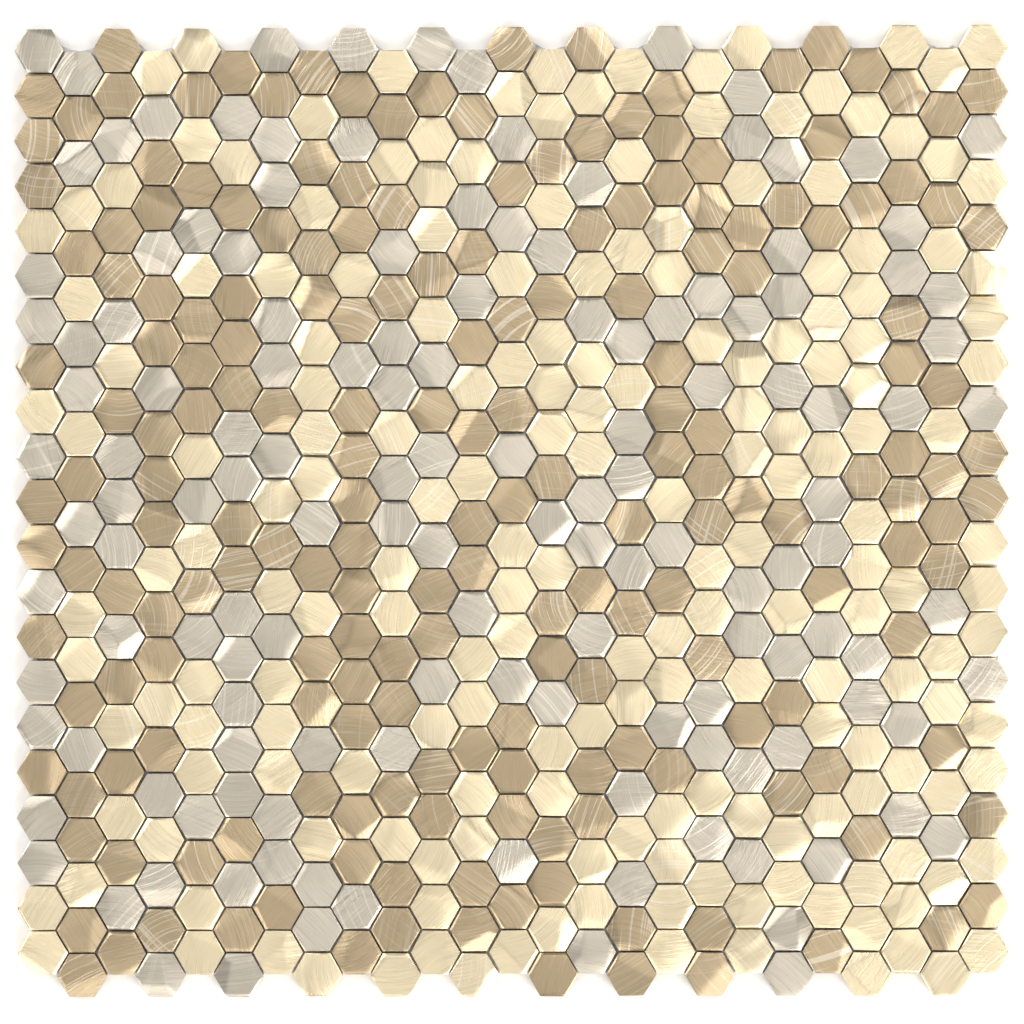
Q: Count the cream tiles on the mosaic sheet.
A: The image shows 189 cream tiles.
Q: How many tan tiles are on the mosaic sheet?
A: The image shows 196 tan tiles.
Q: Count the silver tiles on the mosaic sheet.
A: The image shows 140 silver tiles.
